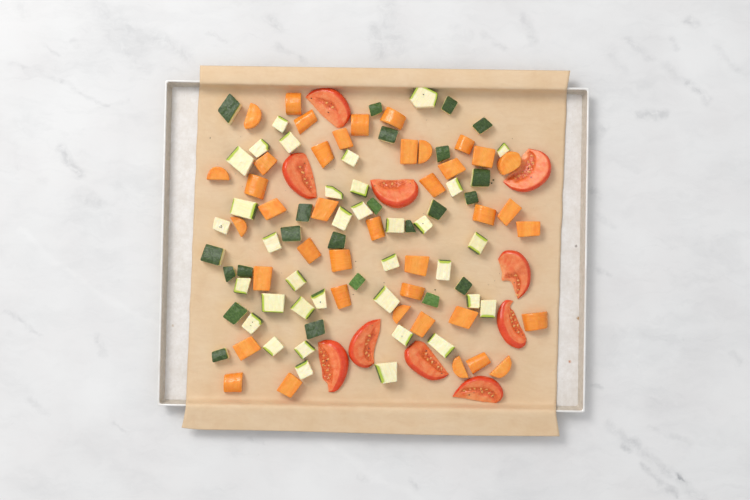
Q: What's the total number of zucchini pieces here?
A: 58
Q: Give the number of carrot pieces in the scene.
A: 40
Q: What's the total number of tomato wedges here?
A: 10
